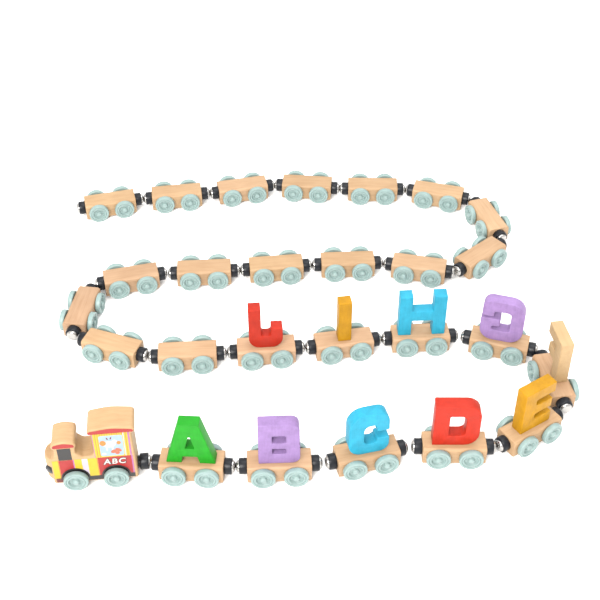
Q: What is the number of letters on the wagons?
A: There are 10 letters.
